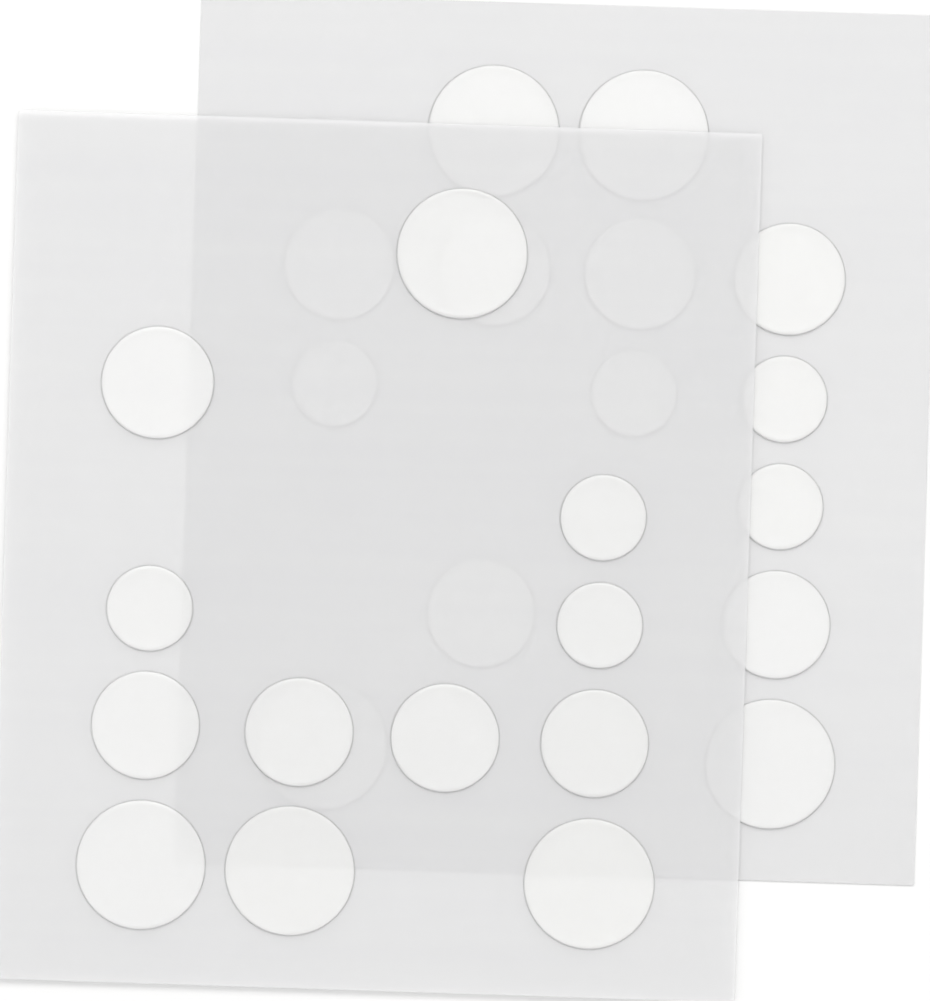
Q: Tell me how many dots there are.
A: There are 26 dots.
